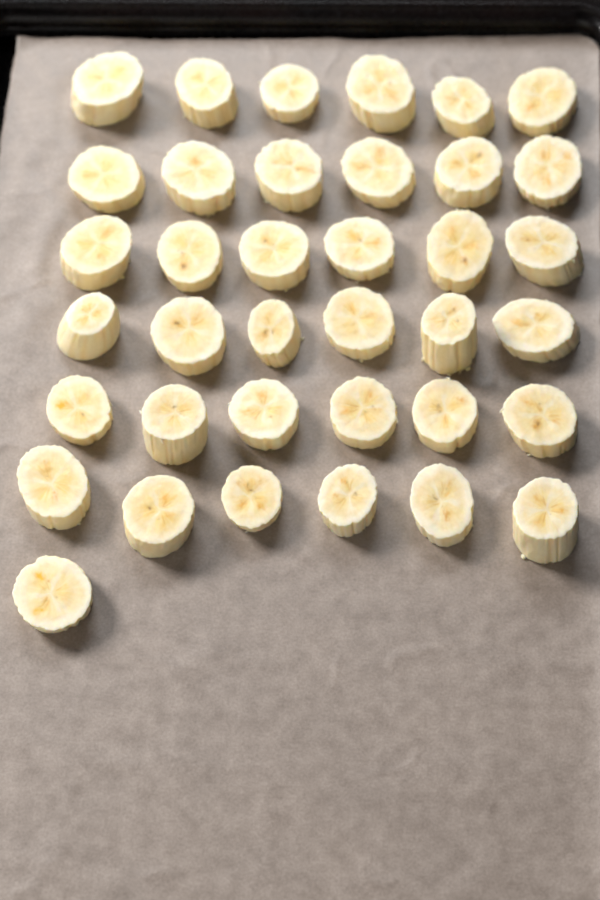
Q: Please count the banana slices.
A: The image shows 37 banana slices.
